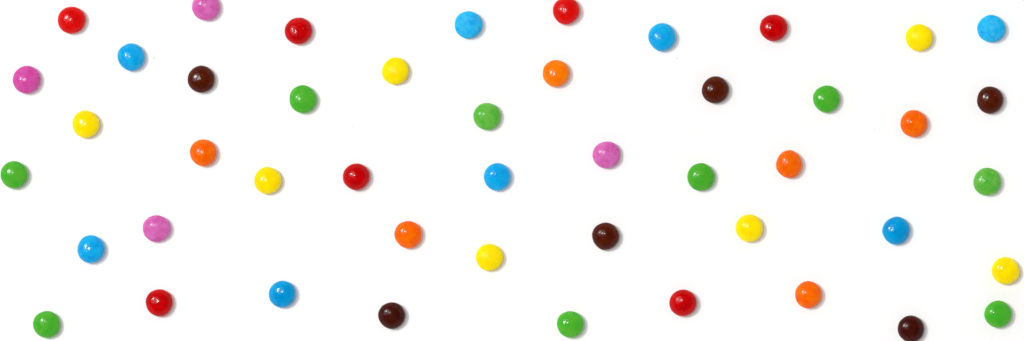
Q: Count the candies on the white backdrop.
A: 47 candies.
